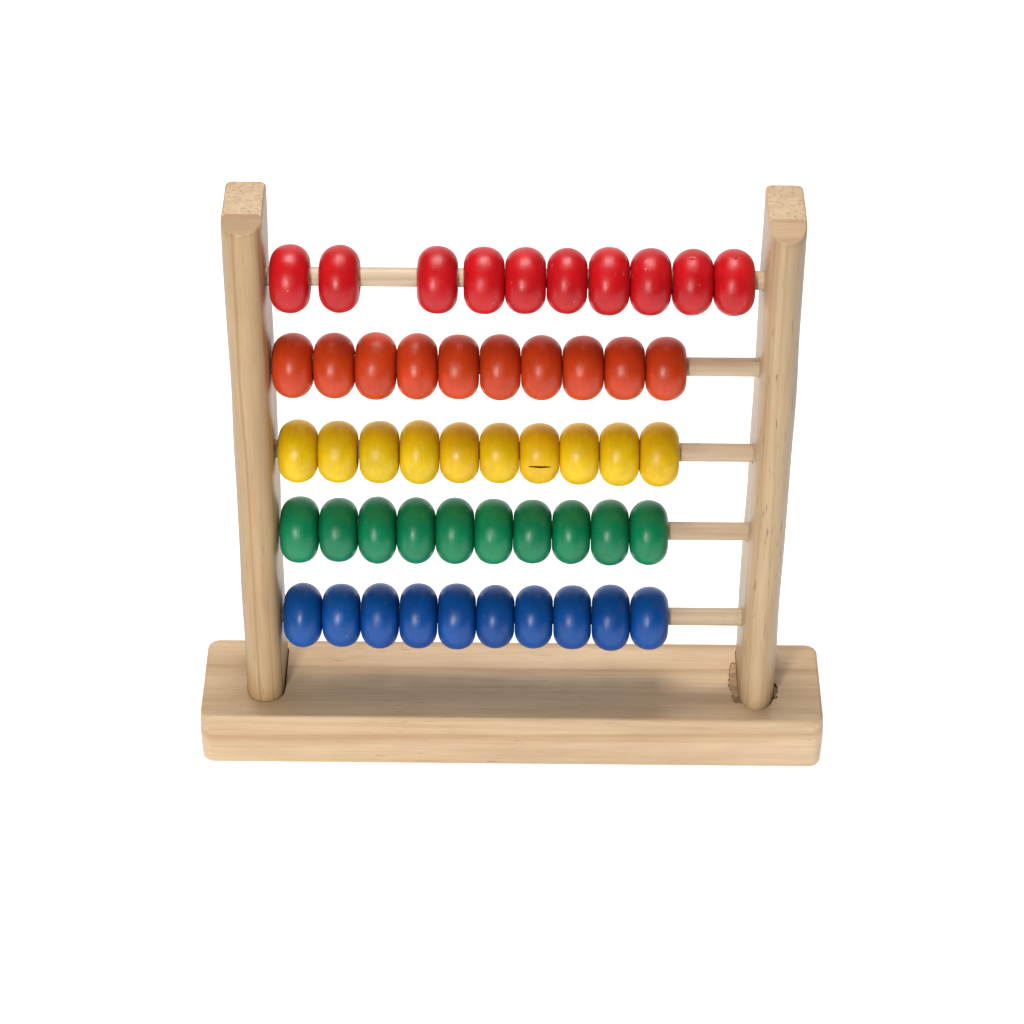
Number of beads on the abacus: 50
